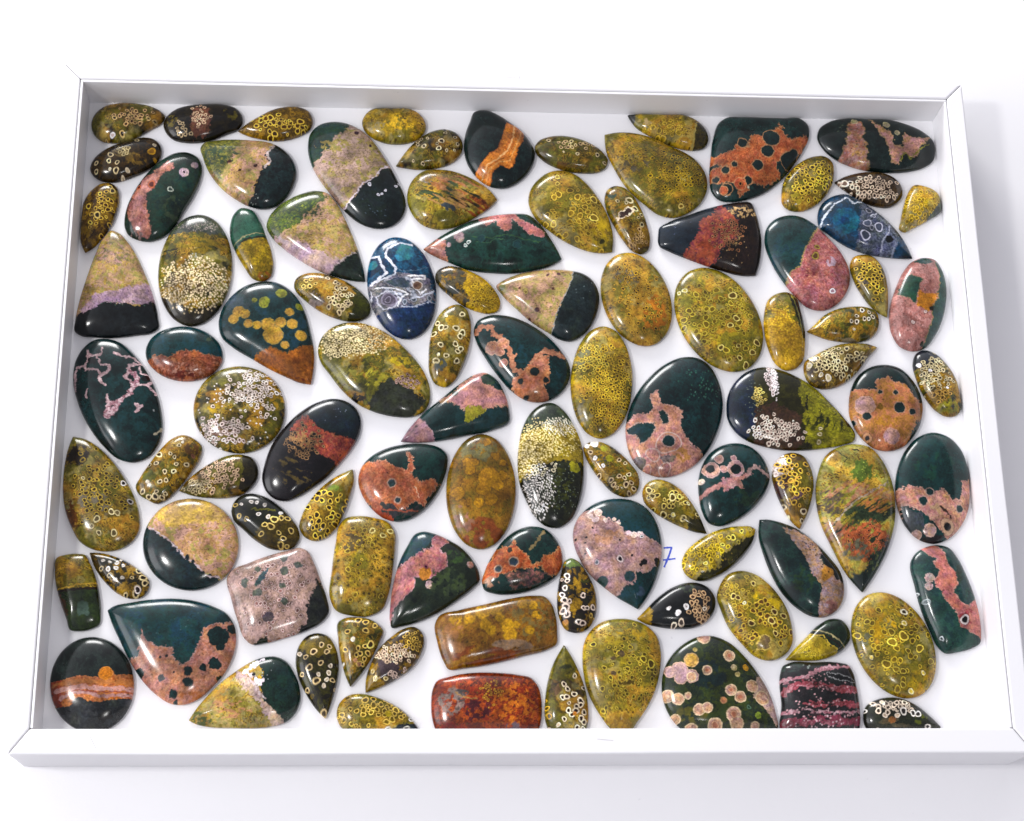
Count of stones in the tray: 99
